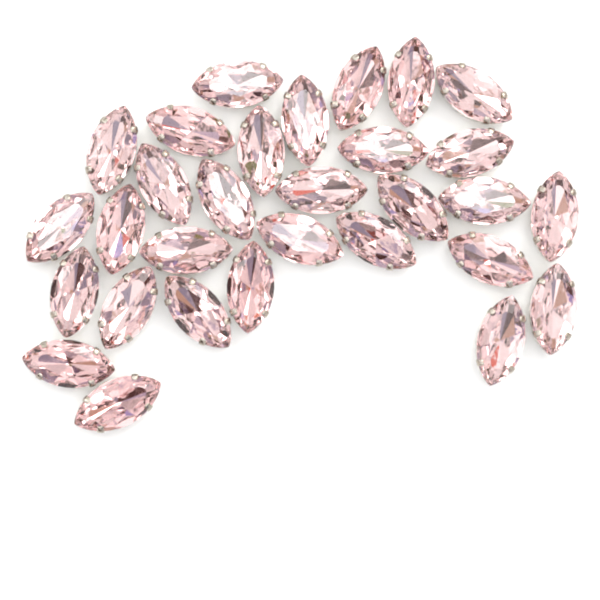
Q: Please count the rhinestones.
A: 30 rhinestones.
